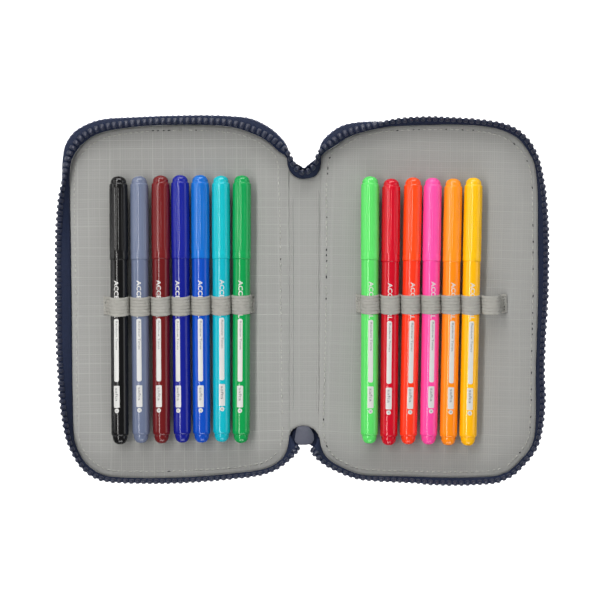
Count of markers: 13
